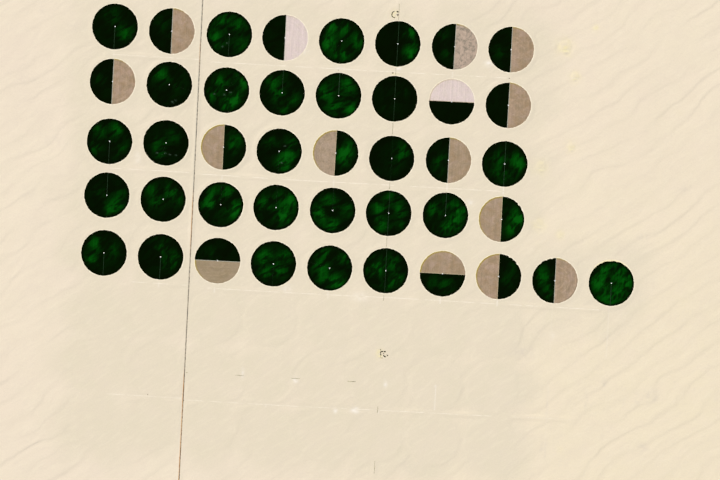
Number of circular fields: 42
